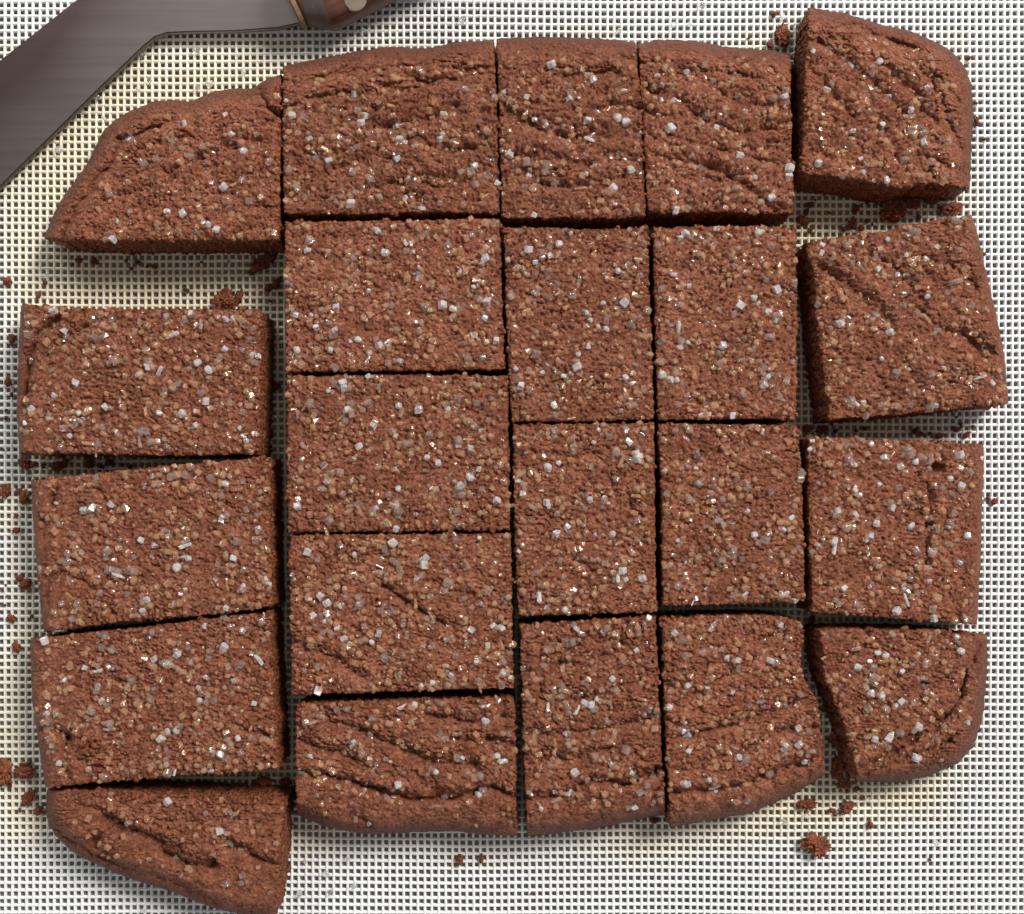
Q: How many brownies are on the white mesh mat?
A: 22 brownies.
